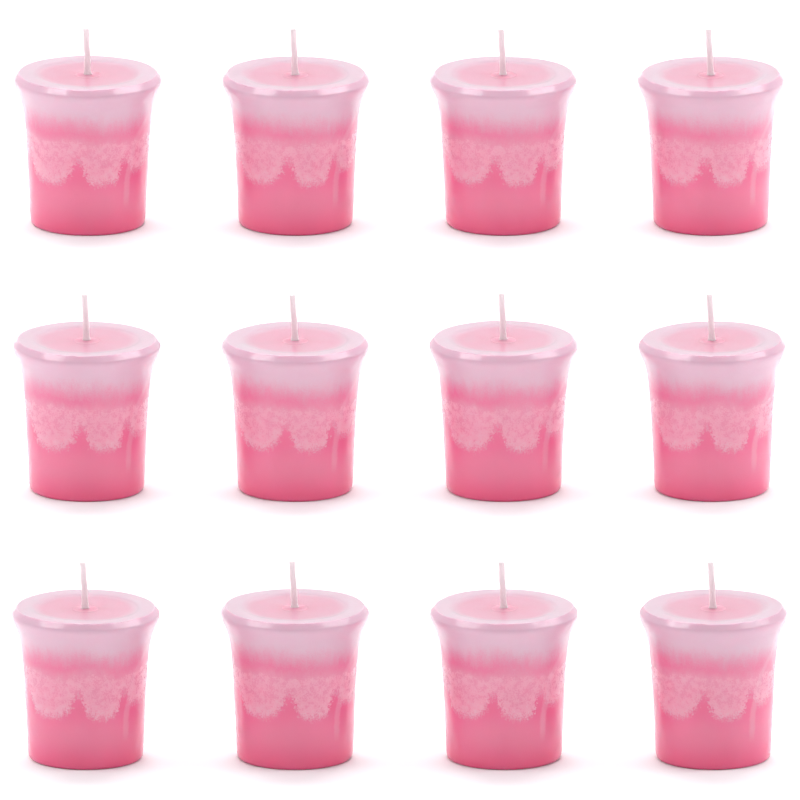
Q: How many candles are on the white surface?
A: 12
